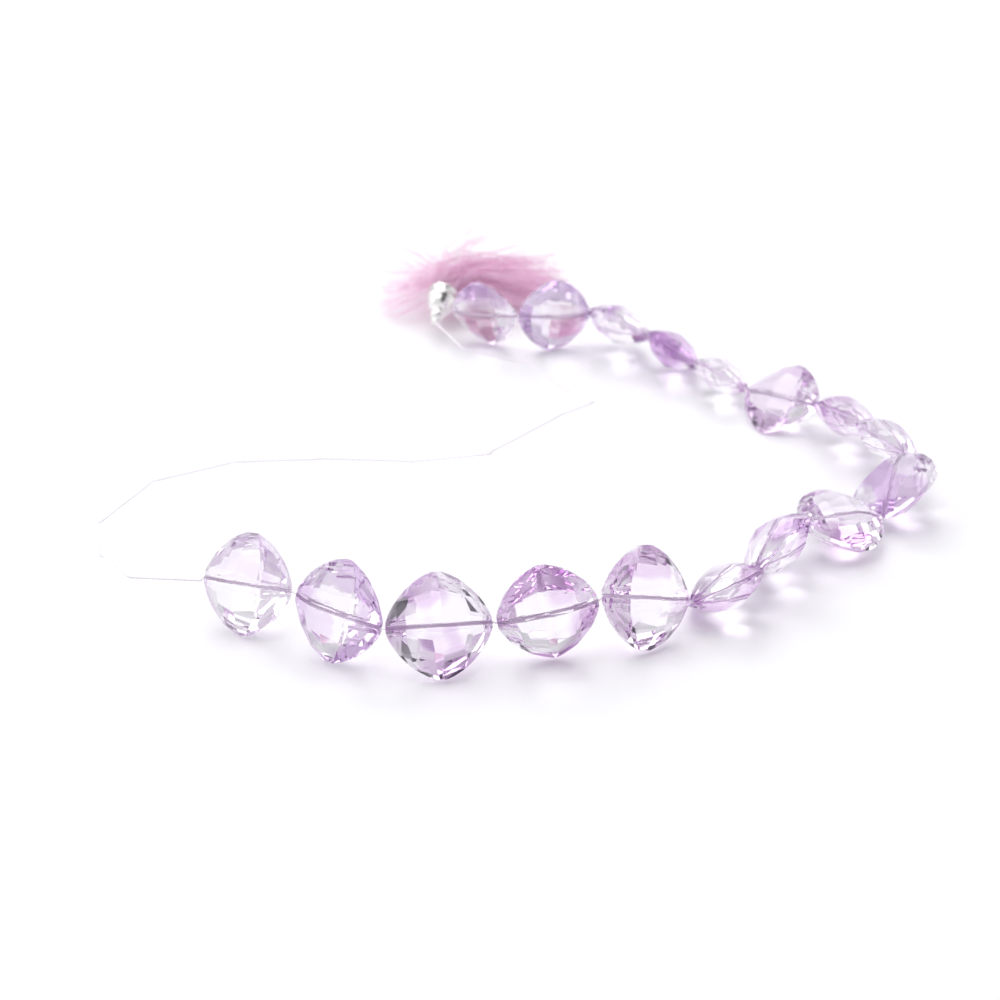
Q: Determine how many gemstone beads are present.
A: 17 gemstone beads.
